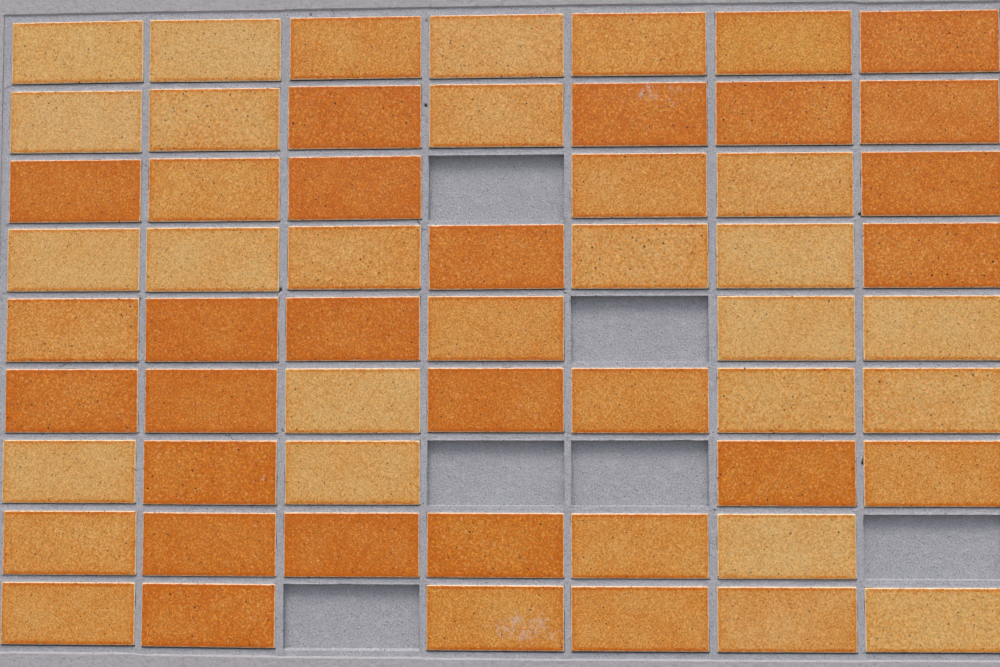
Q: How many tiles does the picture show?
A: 57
